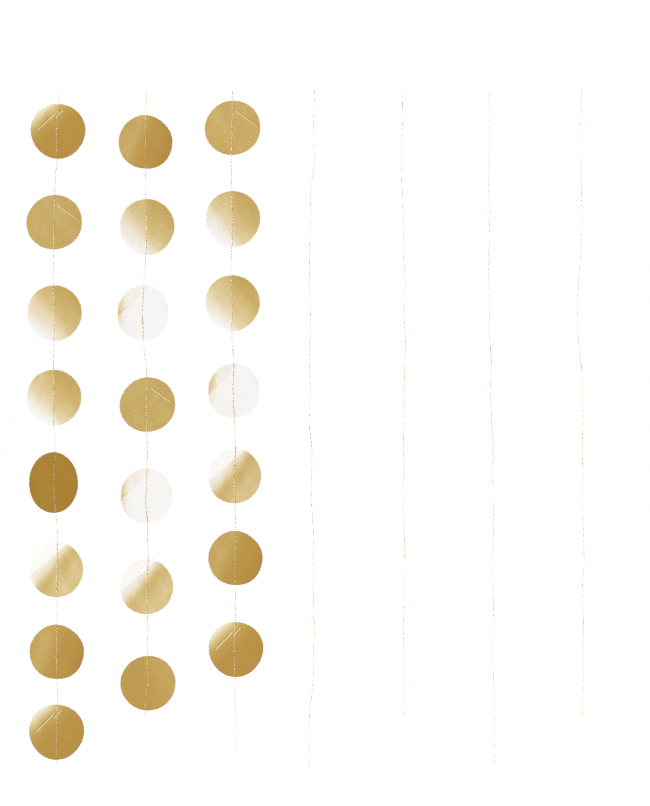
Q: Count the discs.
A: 22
